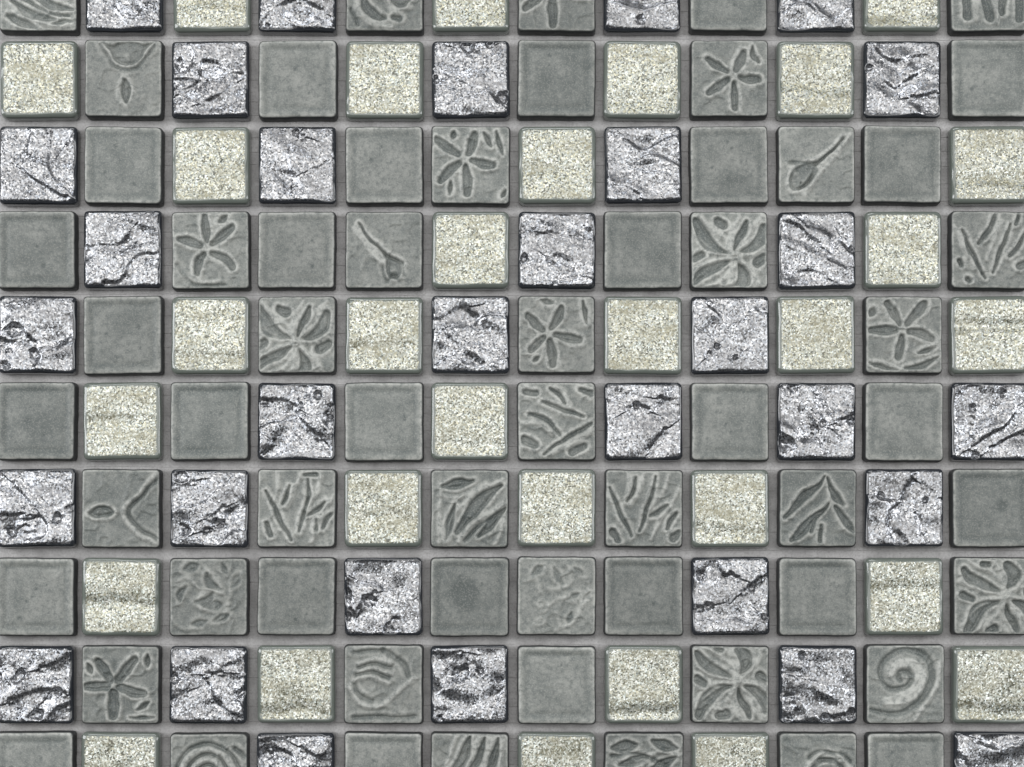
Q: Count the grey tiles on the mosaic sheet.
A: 59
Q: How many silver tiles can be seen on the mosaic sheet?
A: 31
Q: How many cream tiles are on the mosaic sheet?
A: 30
